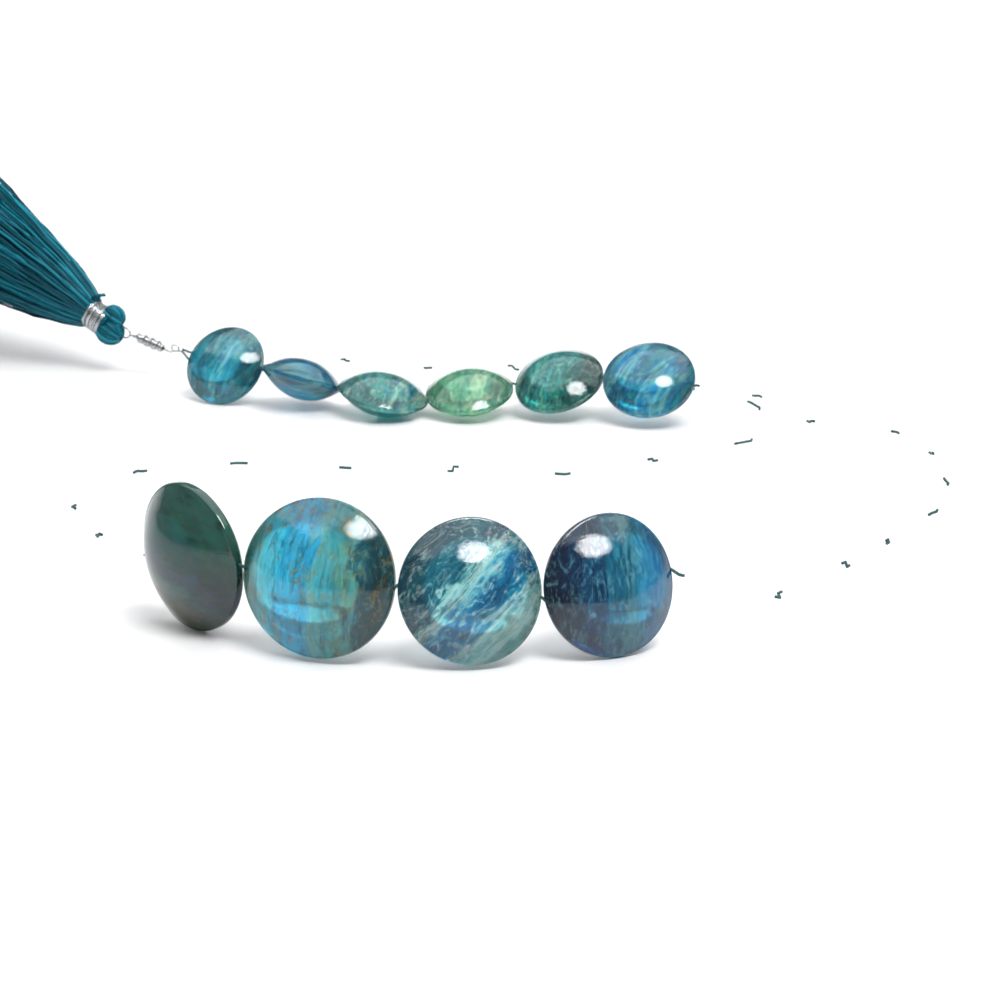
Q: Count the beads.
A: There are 10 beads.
